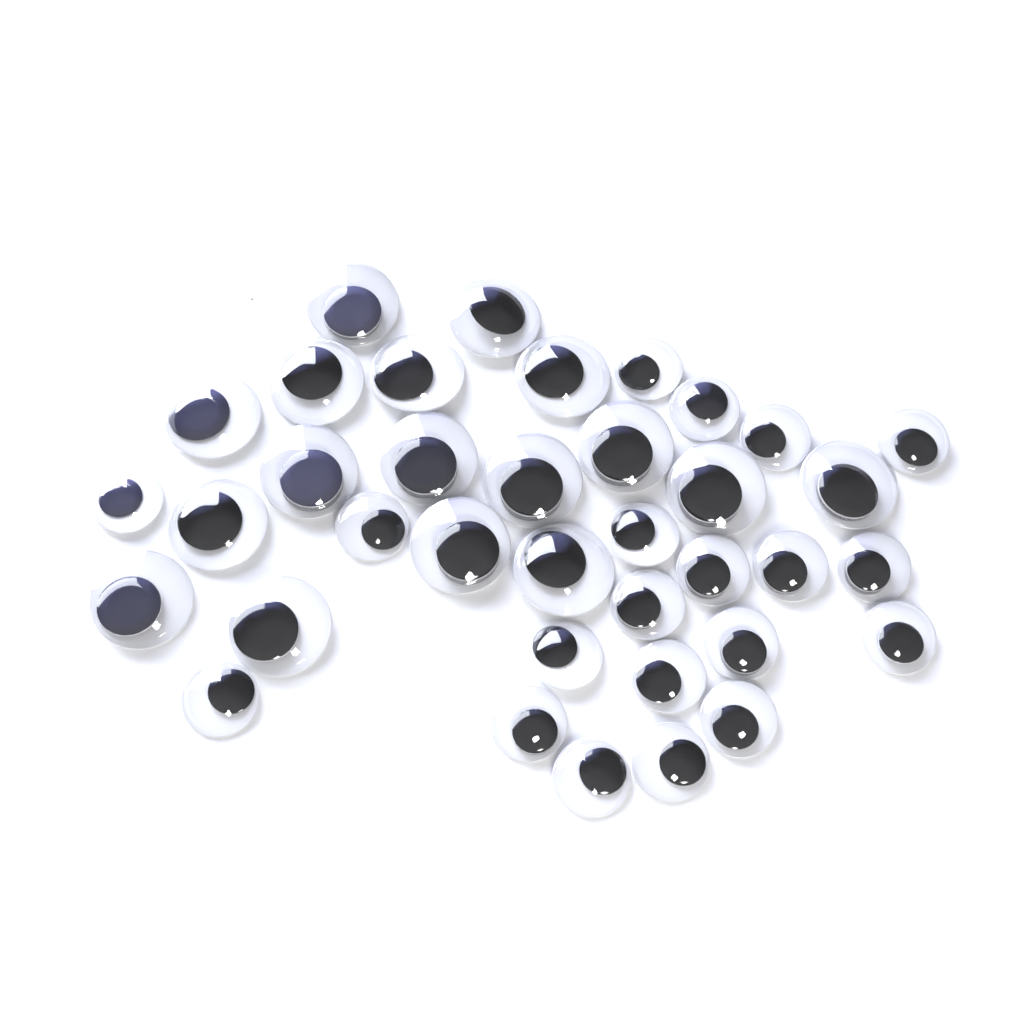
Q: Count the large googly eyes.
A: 17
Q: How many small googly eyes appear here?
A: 20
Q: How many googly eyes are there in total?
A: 37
